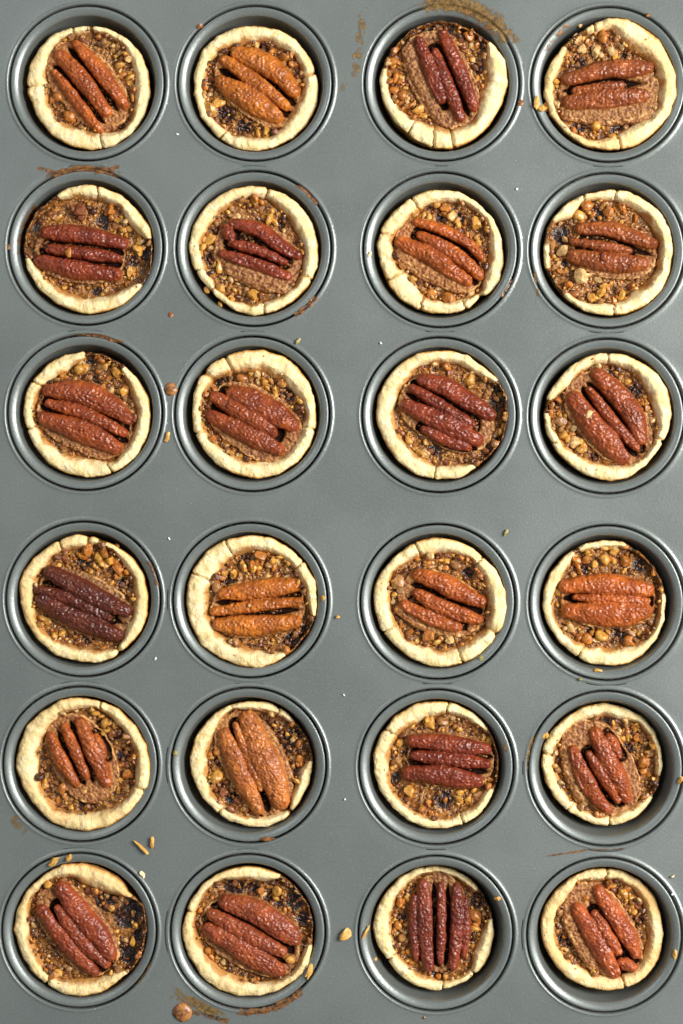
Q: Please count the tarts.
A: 24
